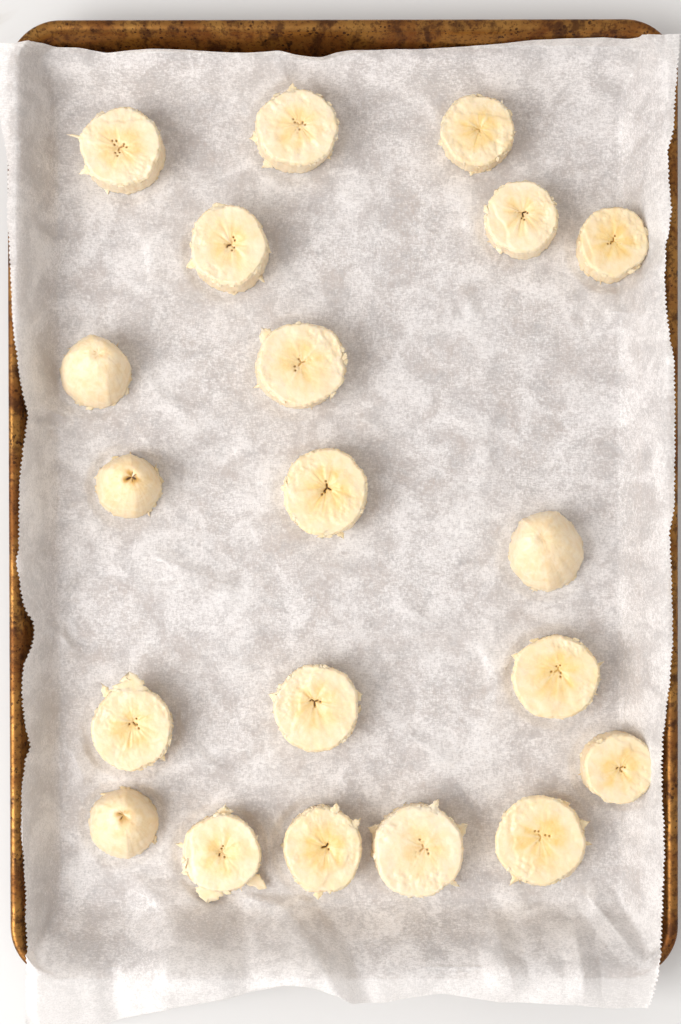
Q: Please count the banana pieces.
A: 20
